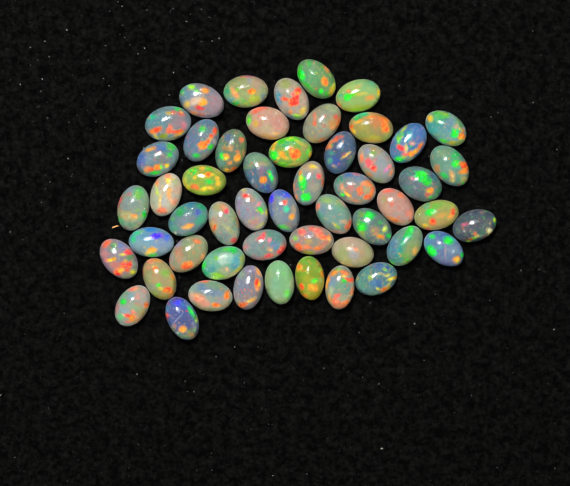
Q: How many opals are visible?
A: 52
